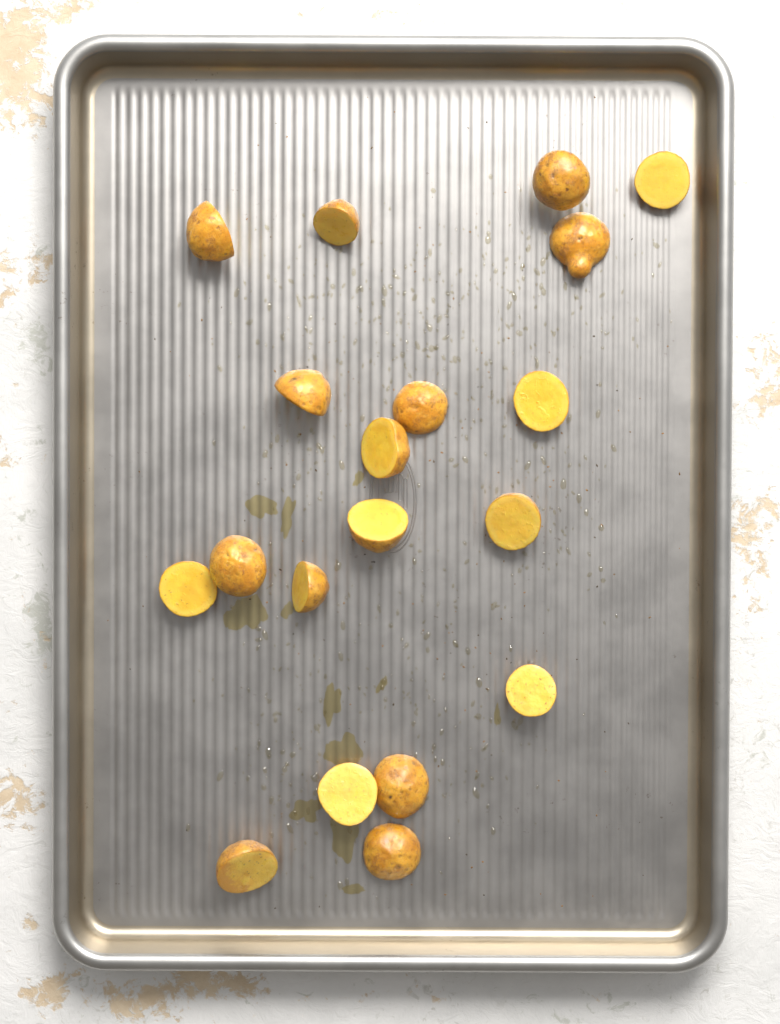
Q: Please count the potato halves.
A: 19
